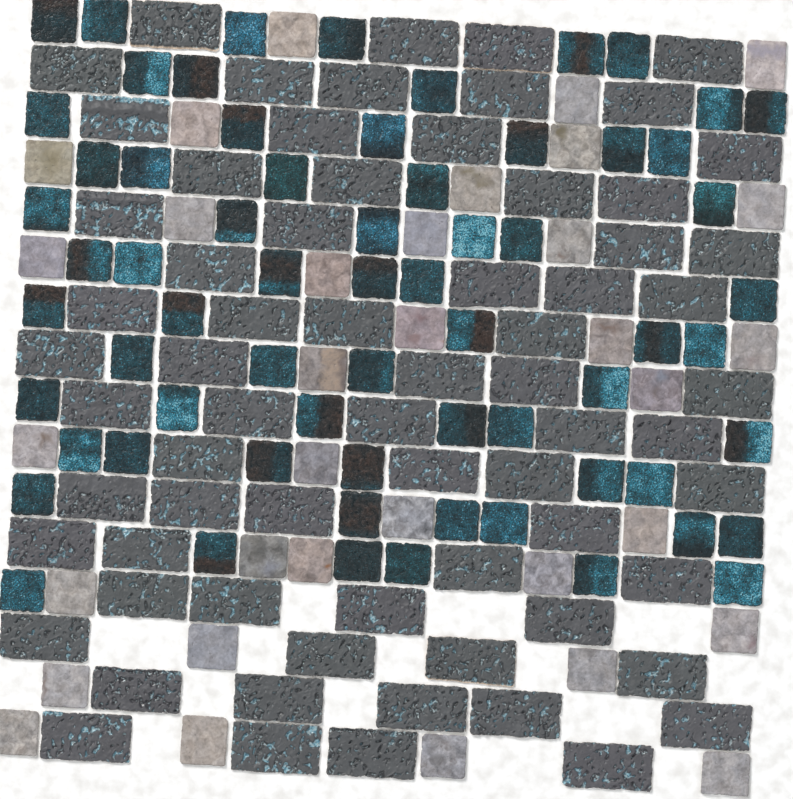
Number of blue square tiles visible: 66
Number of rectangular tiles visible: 68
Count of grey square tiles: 34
